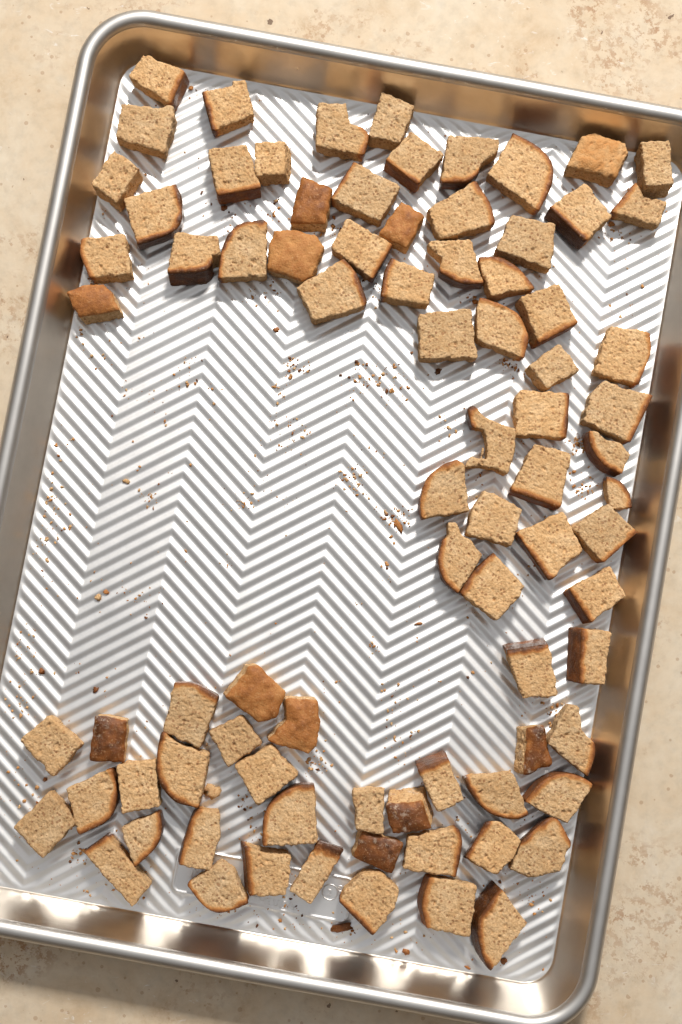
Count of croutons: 83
